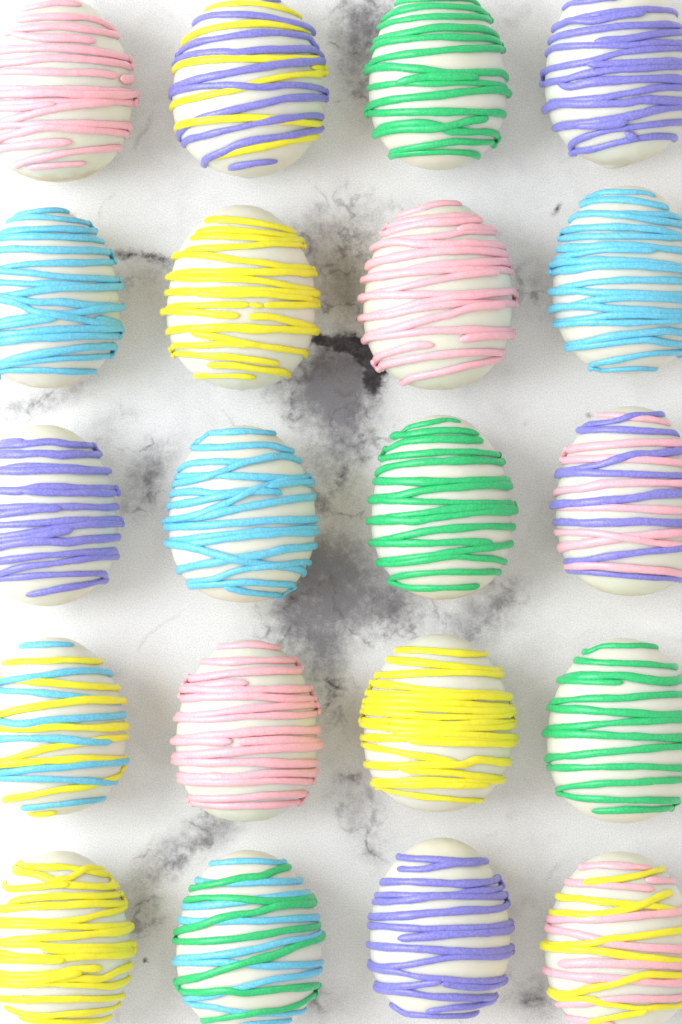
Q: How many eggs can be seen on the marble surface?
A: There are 20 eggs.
